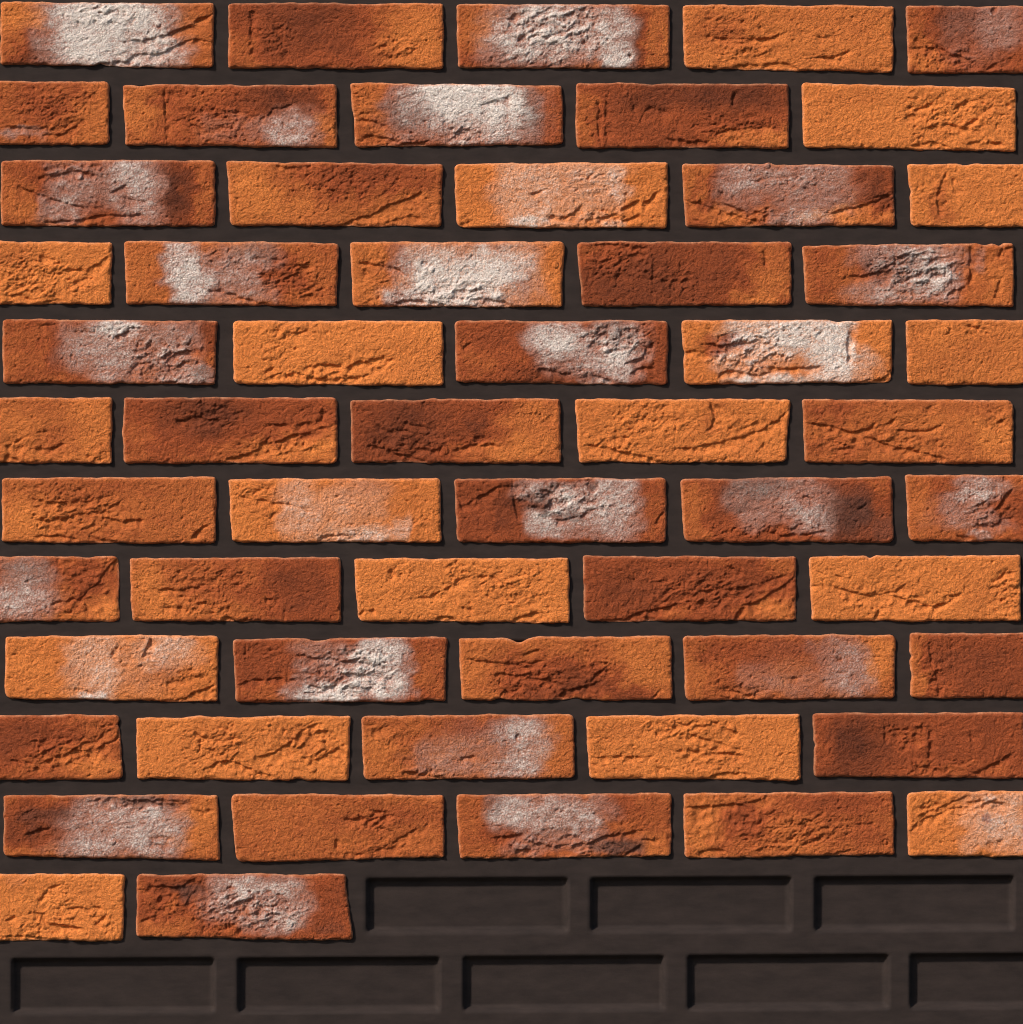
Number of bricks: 57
